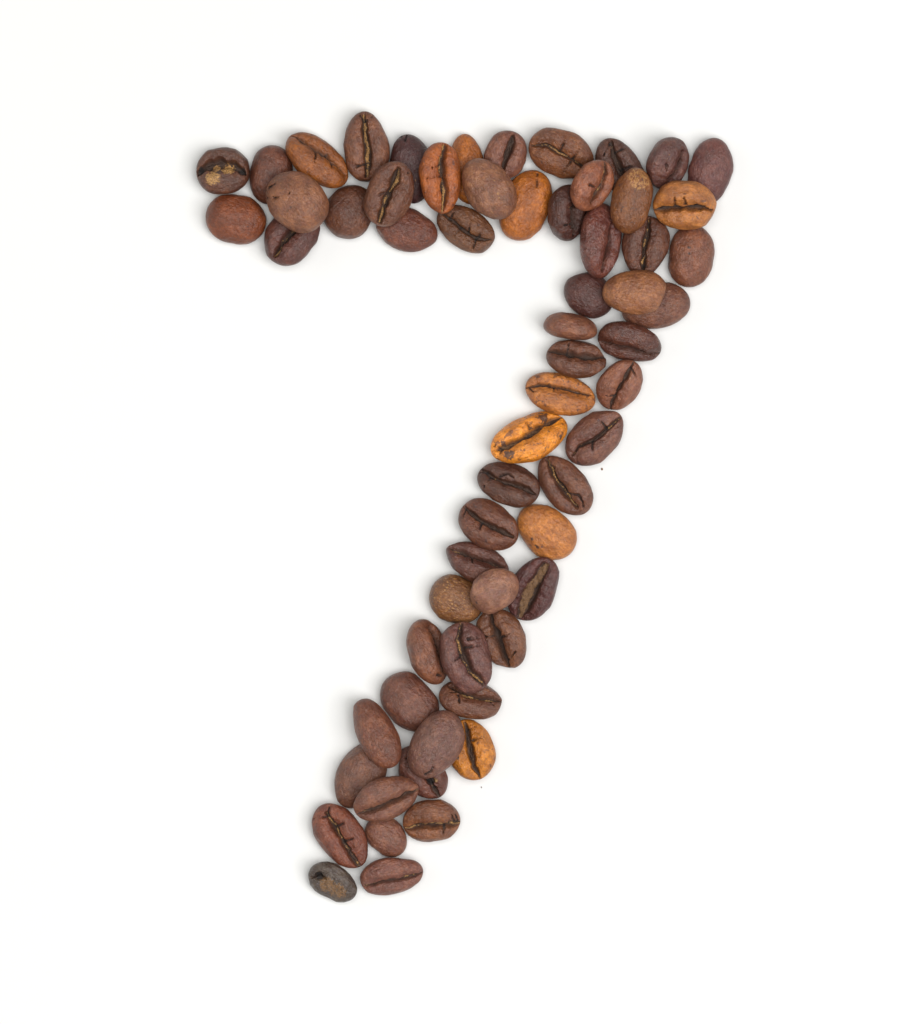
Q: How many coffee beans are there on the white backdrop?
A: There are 62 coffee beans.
